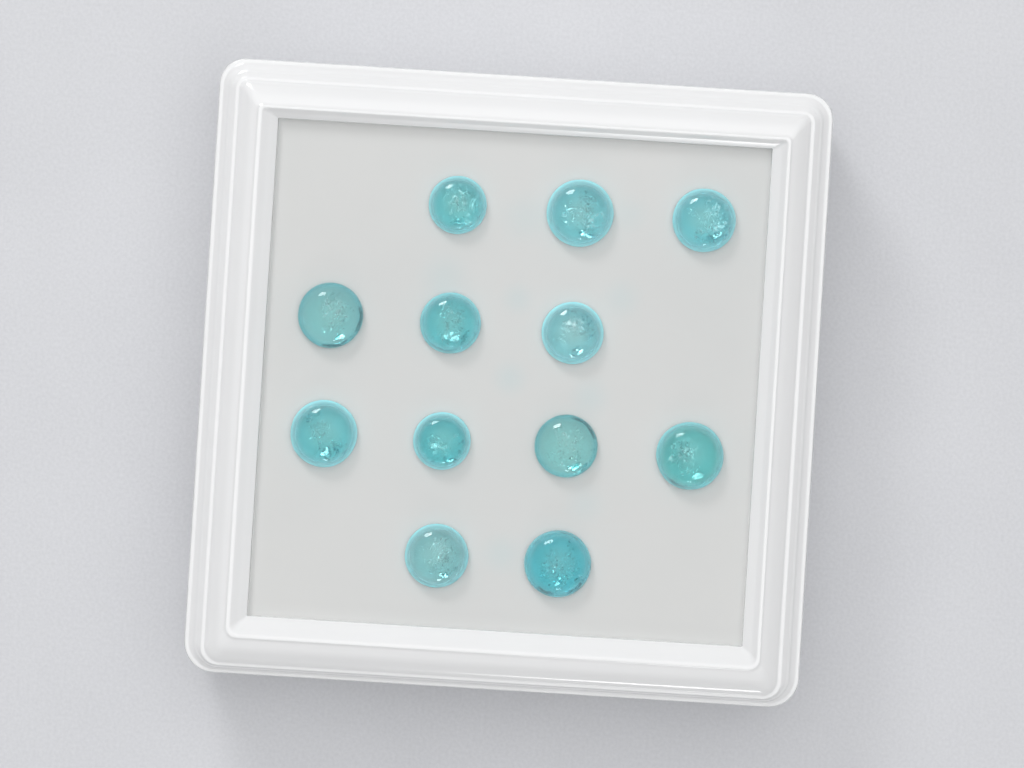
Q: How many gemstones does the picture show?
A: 12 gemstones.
